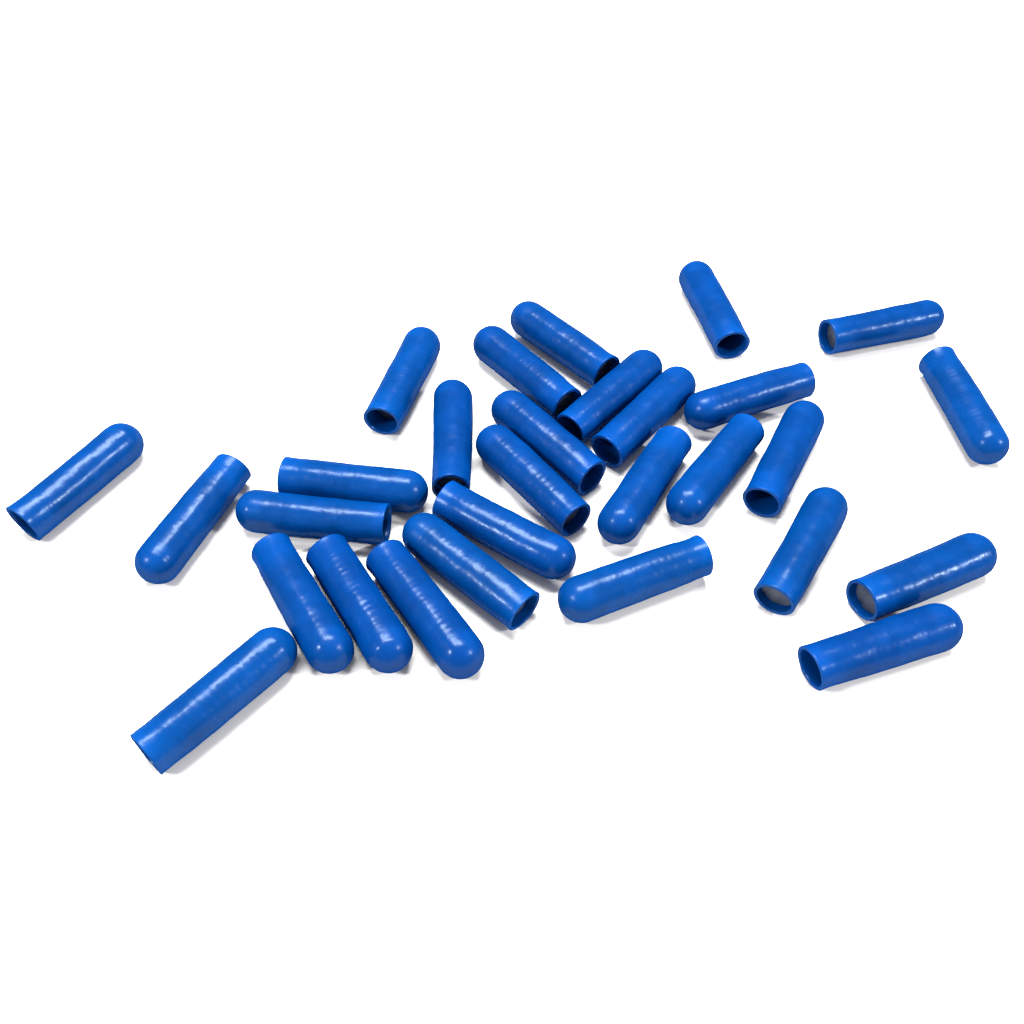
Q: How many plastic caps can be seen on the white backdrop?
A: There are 29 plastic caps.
